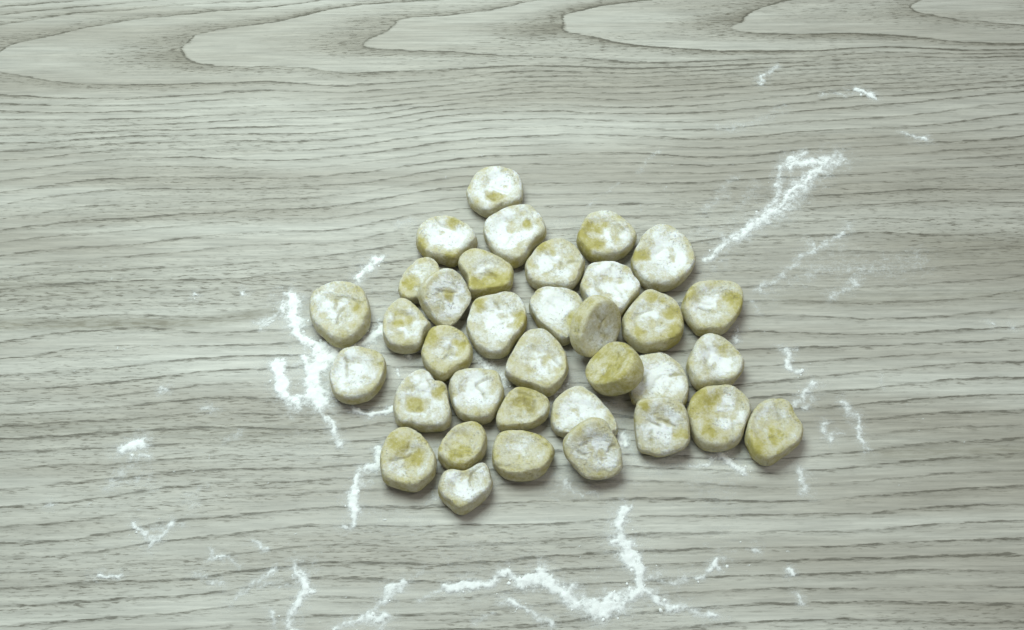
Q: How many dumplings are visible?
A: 35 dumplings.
